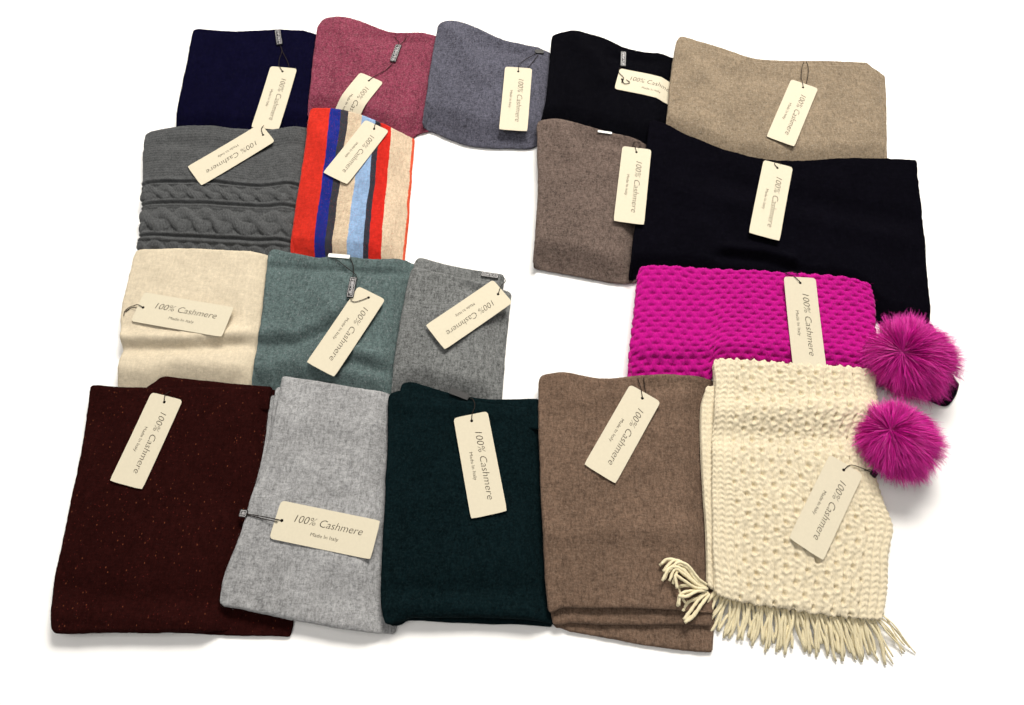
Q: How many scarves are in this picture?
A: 18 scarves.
